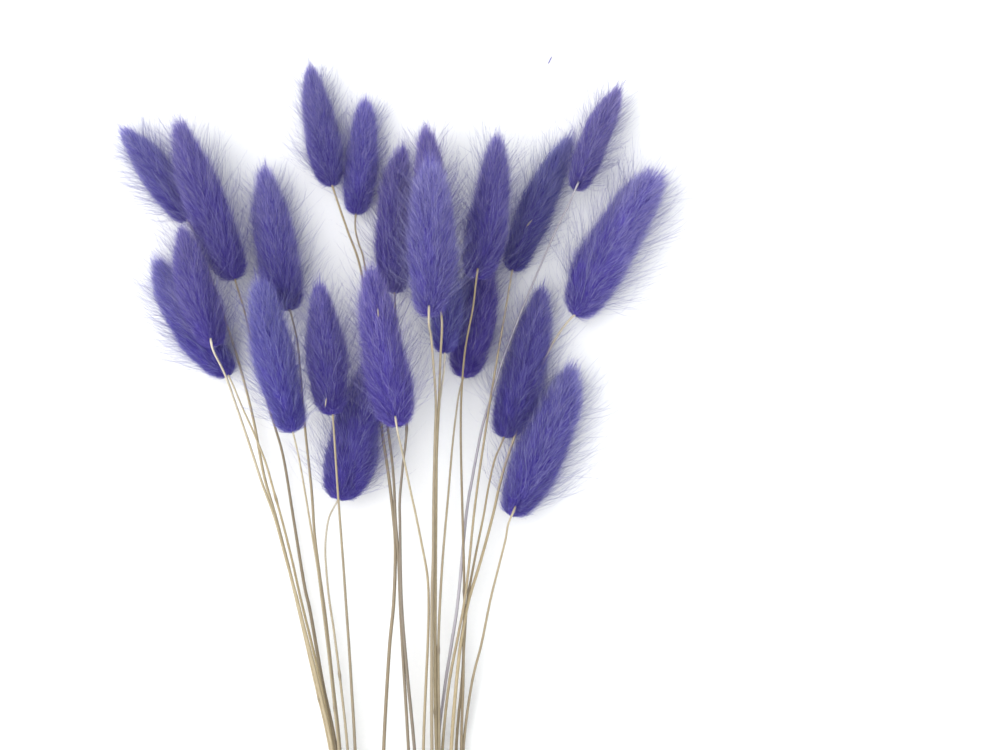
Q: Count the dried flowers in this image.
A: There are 22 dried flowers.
